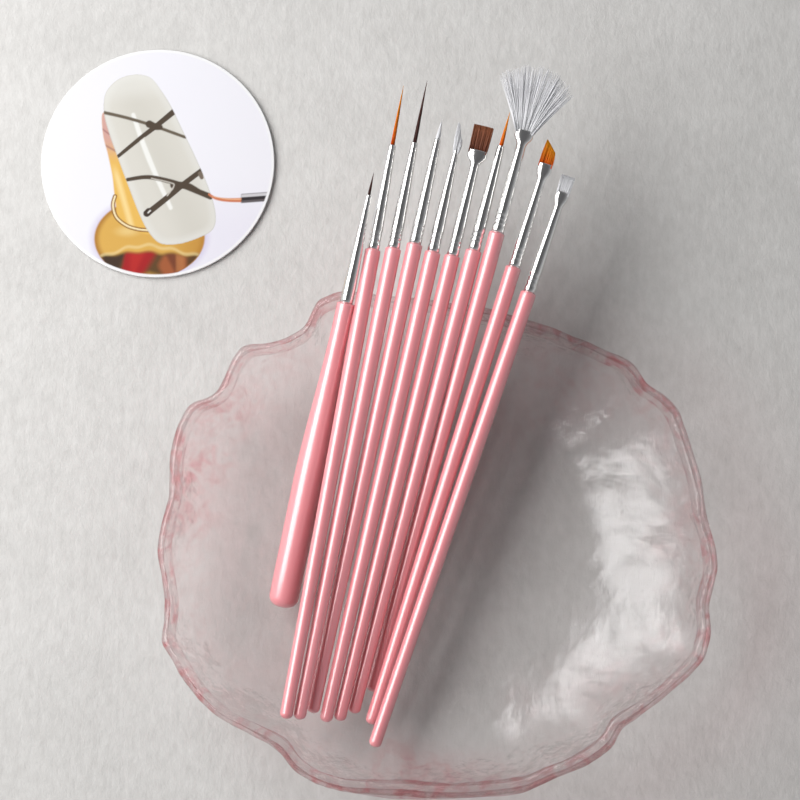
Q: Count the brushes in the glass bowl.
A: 10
